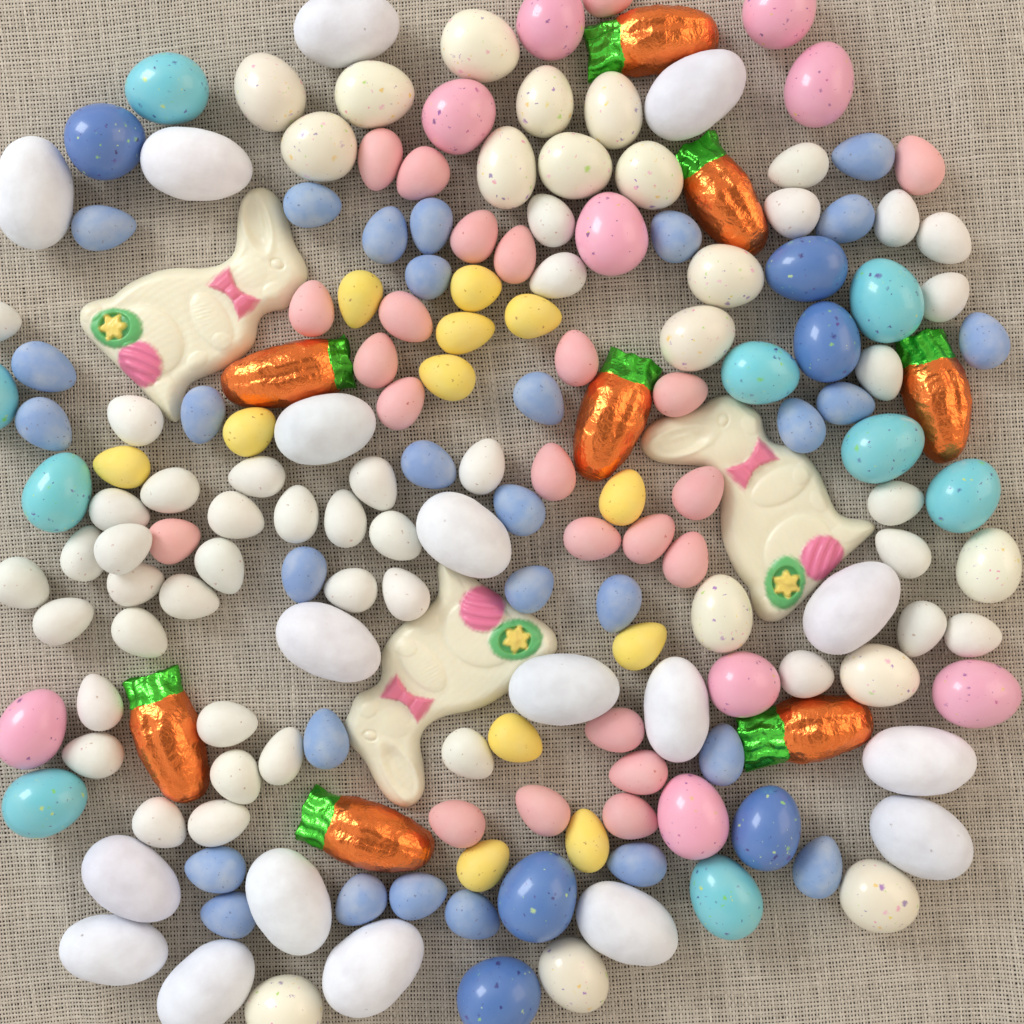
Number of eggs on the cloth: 165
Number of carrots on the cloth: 8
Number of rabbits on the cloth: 3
